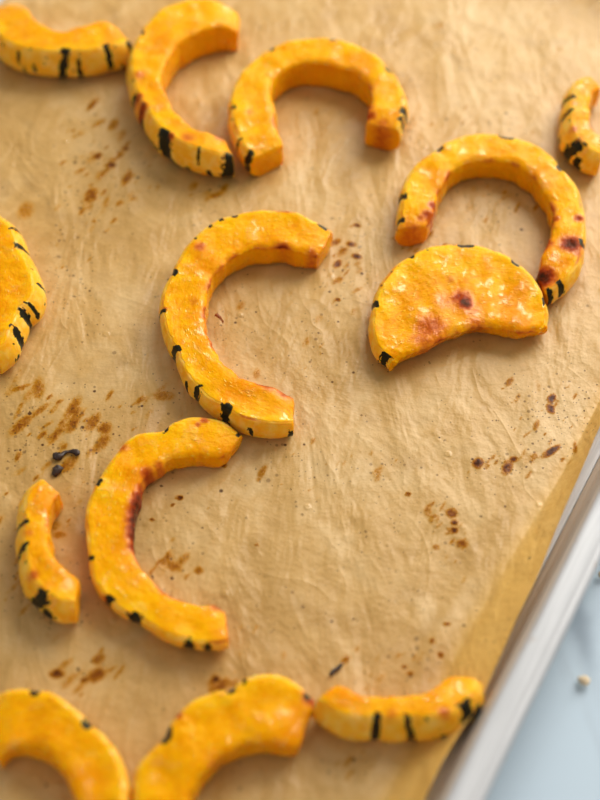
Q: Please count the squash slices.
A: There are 13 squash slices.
